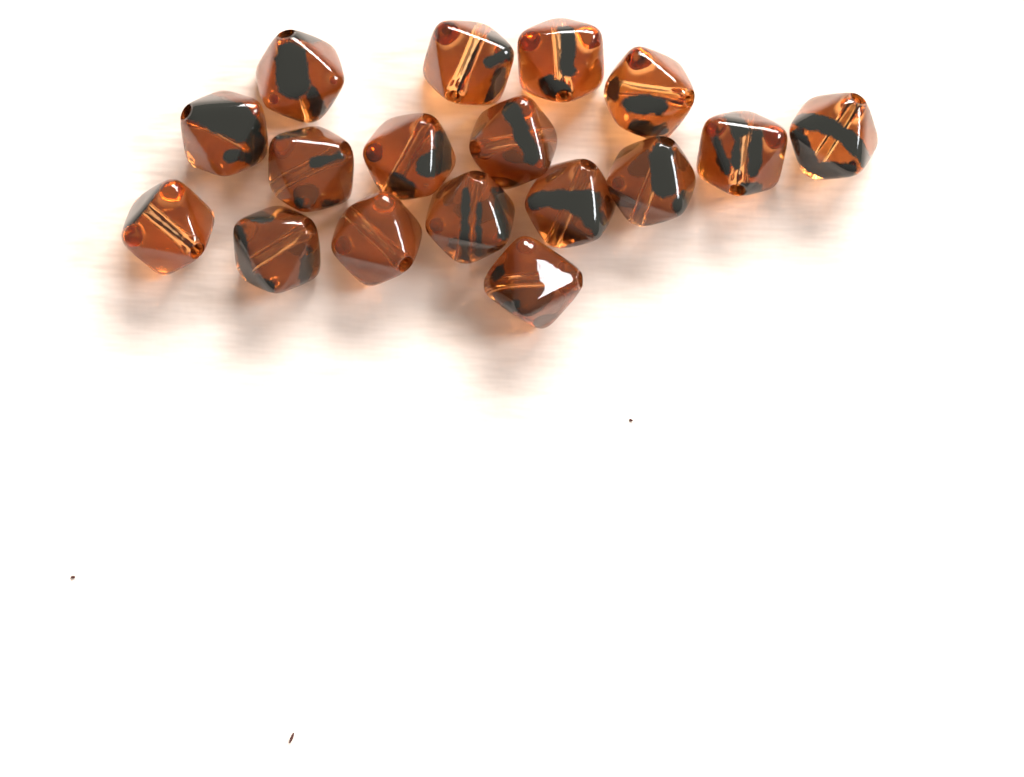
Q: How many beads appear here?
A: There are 17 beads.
